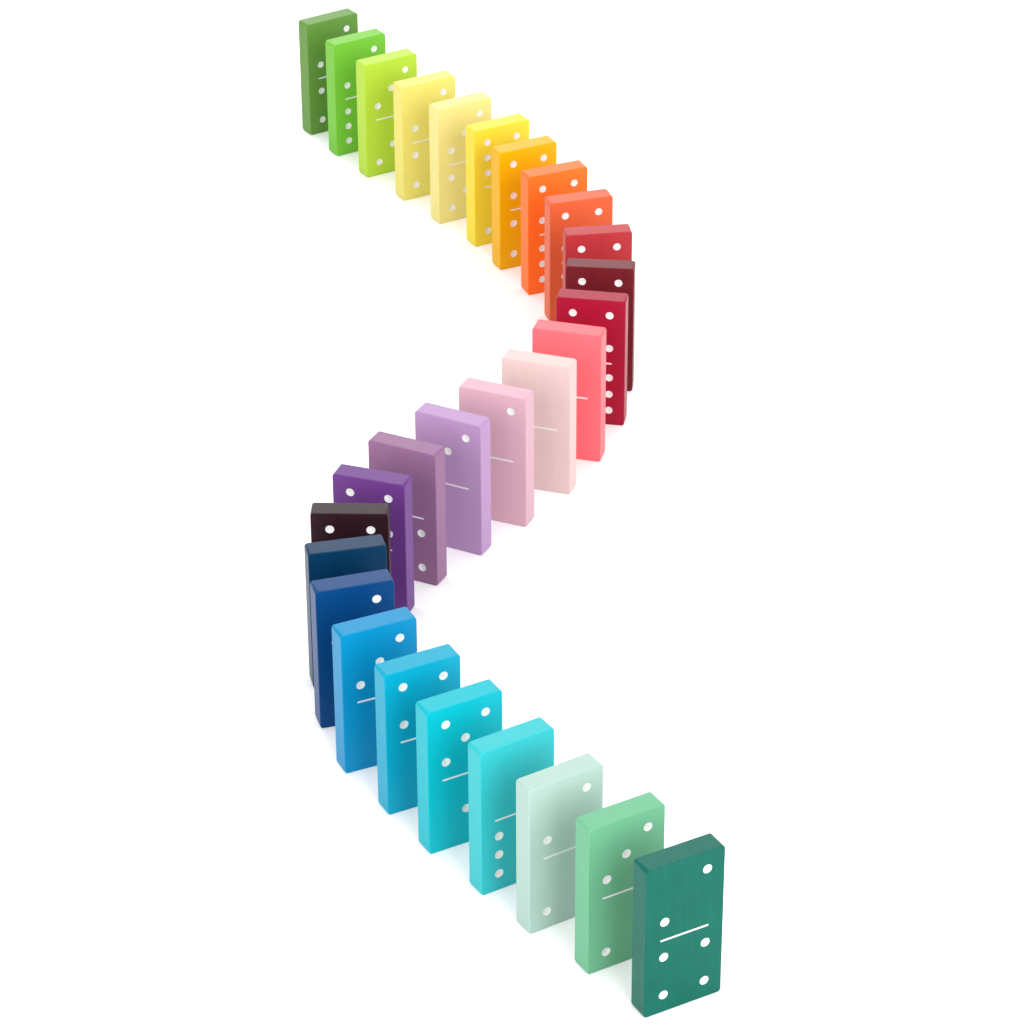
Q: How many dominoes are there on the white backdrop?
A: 28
